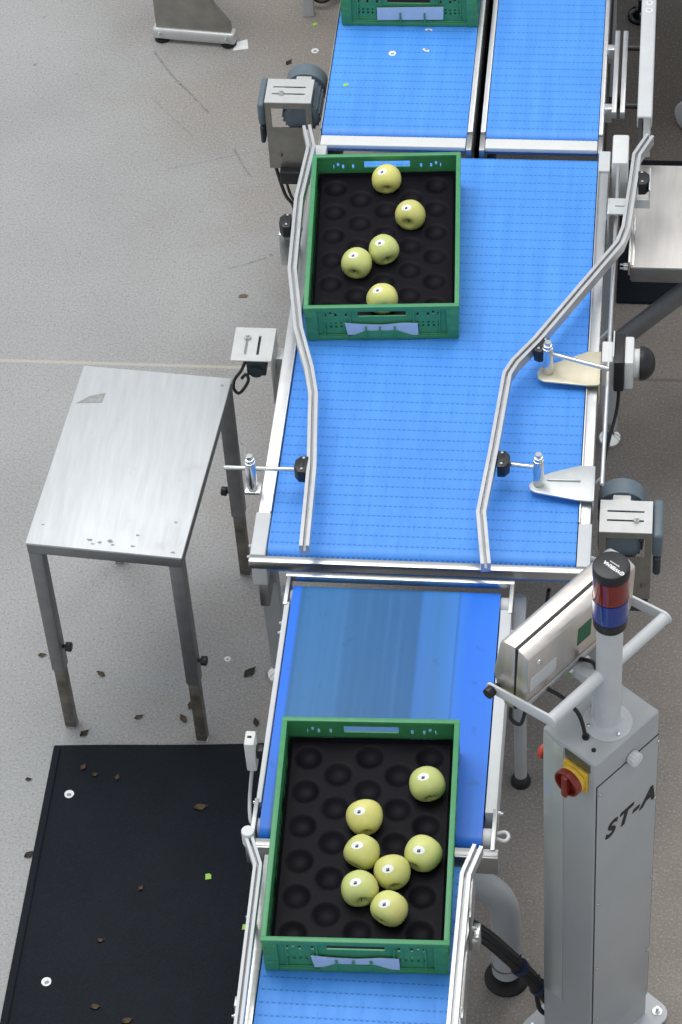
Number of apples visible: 12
